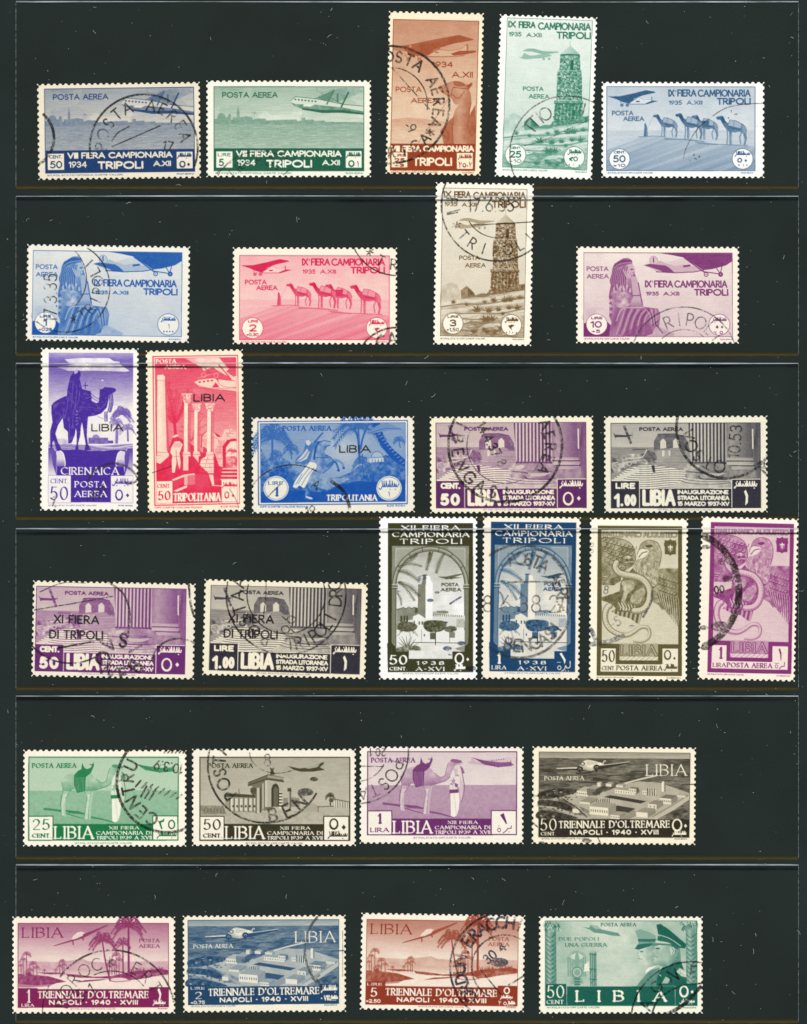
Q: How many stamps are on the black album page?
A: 28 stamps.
